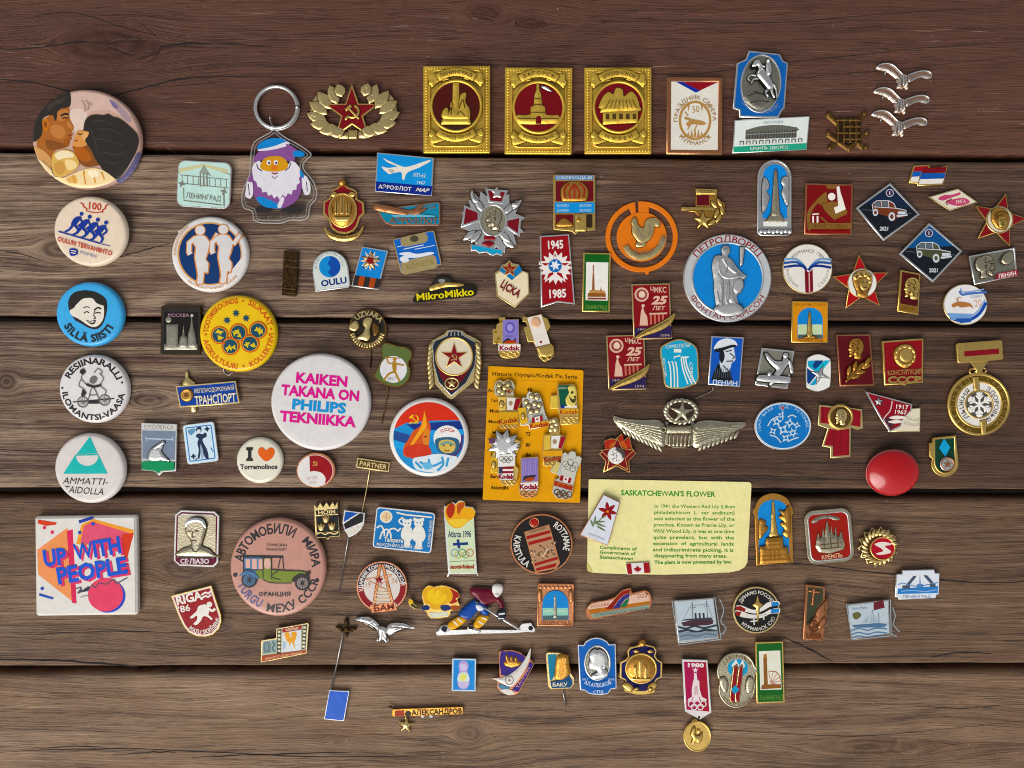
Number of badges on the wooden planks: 120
